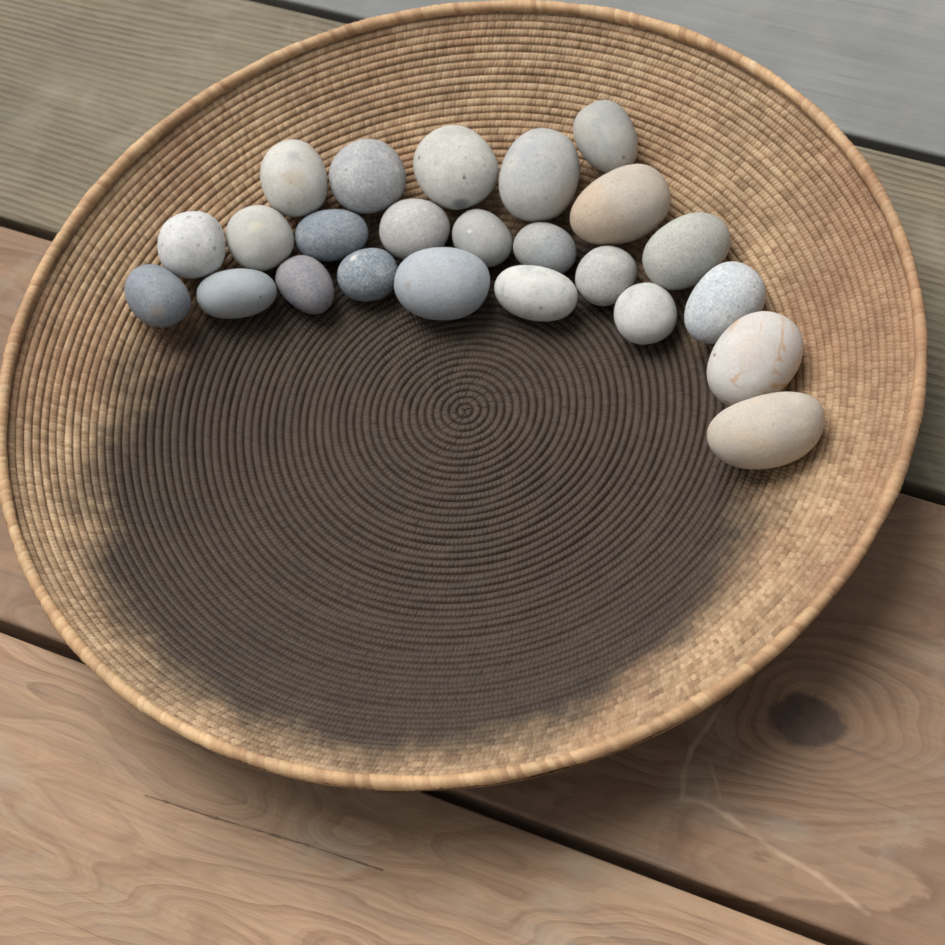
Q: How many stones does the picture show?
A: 24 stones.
